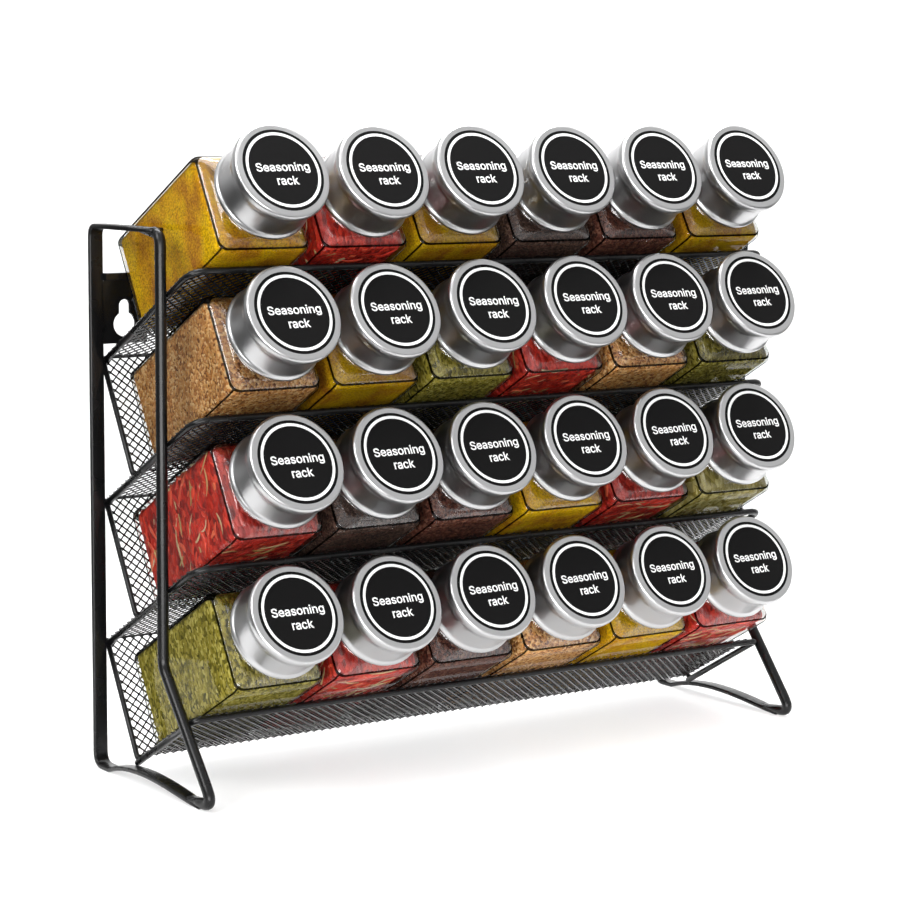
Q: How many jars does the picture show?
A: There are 24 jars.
